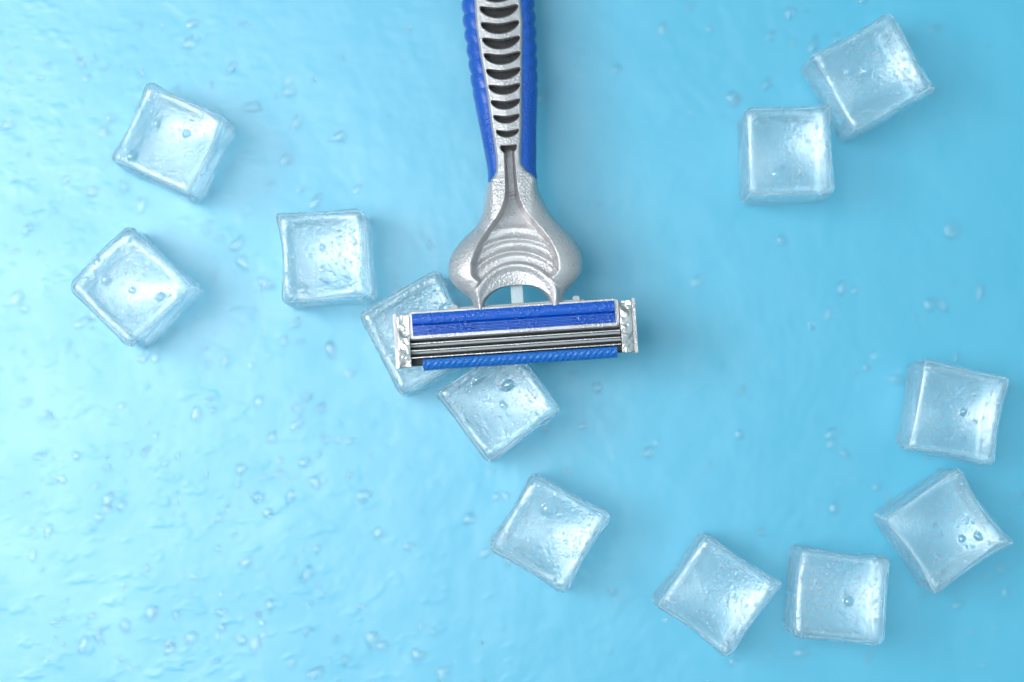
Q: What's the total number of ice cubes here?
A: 12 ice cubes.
